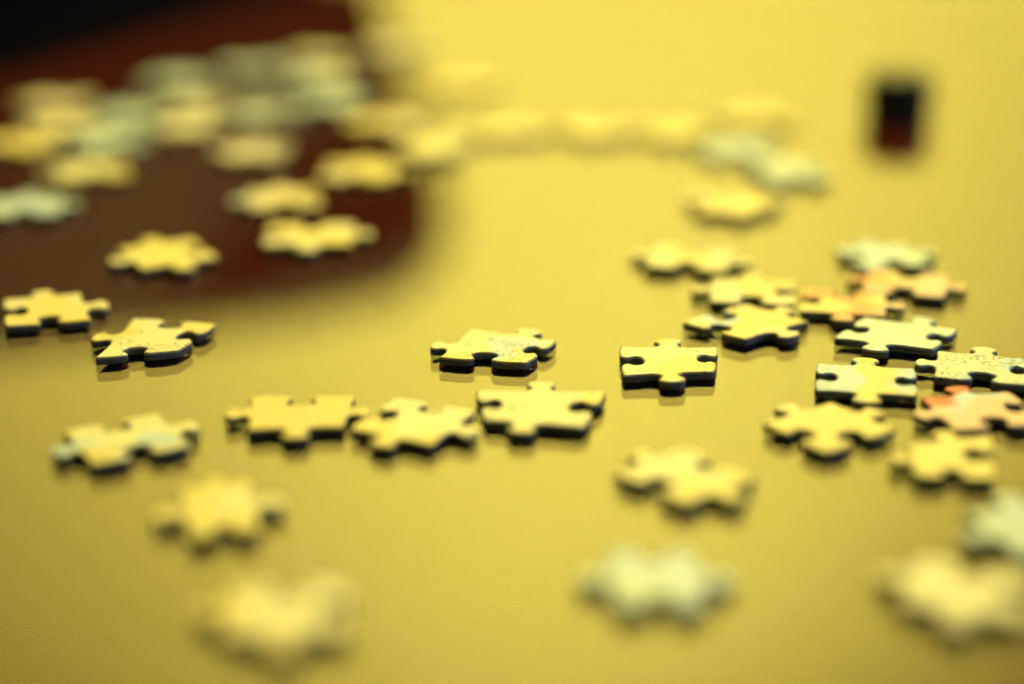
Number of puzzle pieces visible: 57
